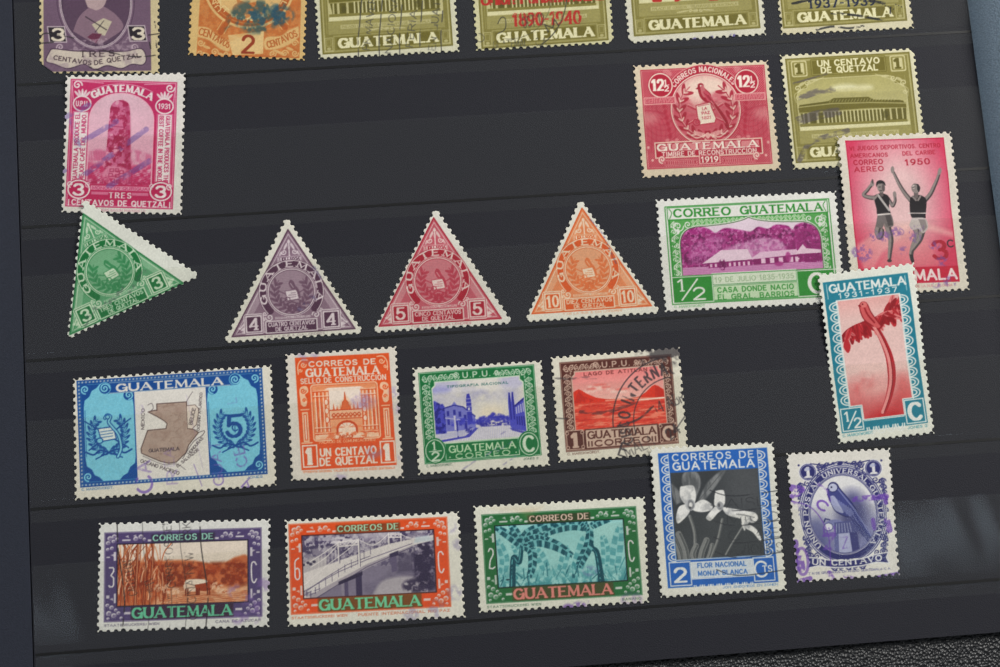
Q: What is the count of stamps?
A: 25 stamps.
